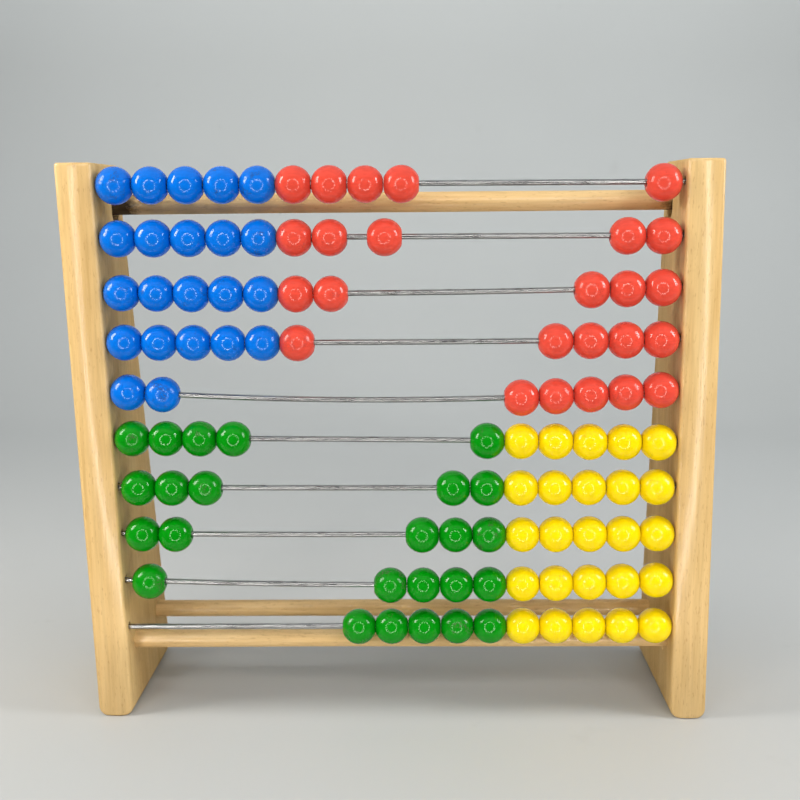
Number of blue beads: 22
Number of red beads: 25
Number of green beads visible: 25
